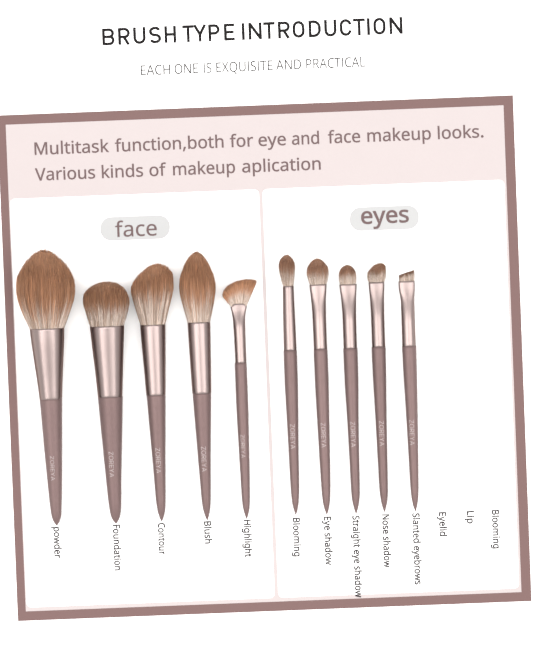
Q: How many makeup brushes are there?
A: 10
